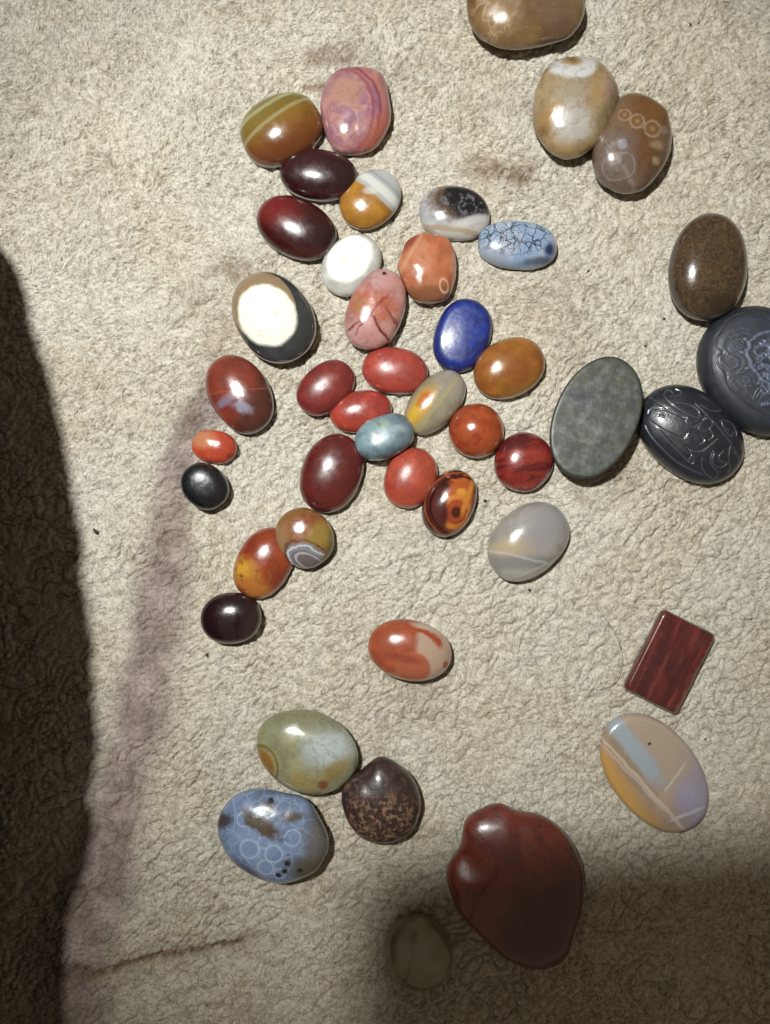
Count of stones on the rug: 45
